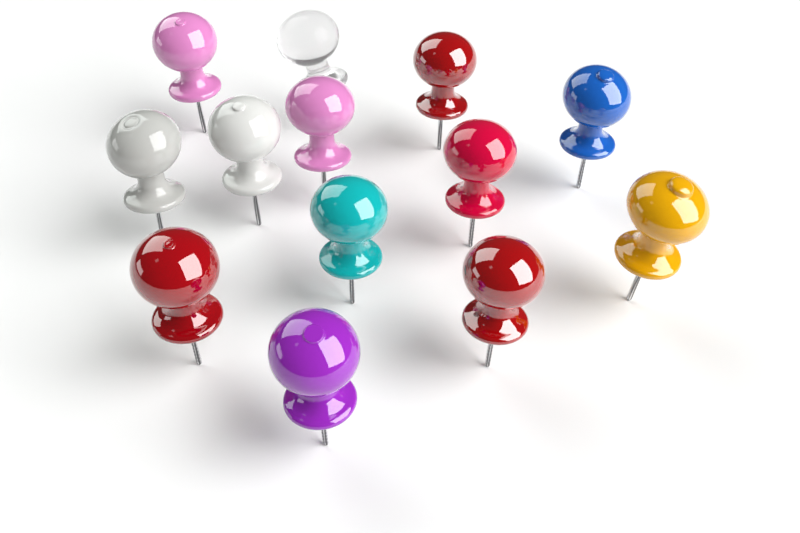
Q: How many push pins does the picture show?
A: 13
